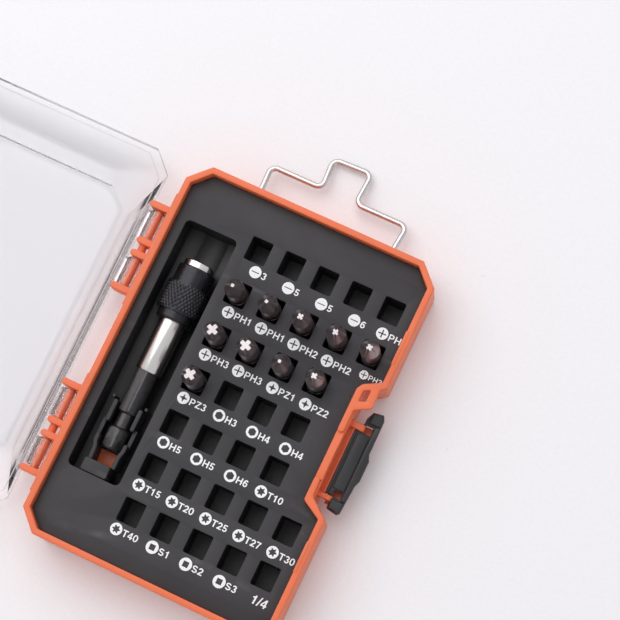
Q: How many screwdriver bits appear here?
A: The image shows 10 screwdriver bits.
